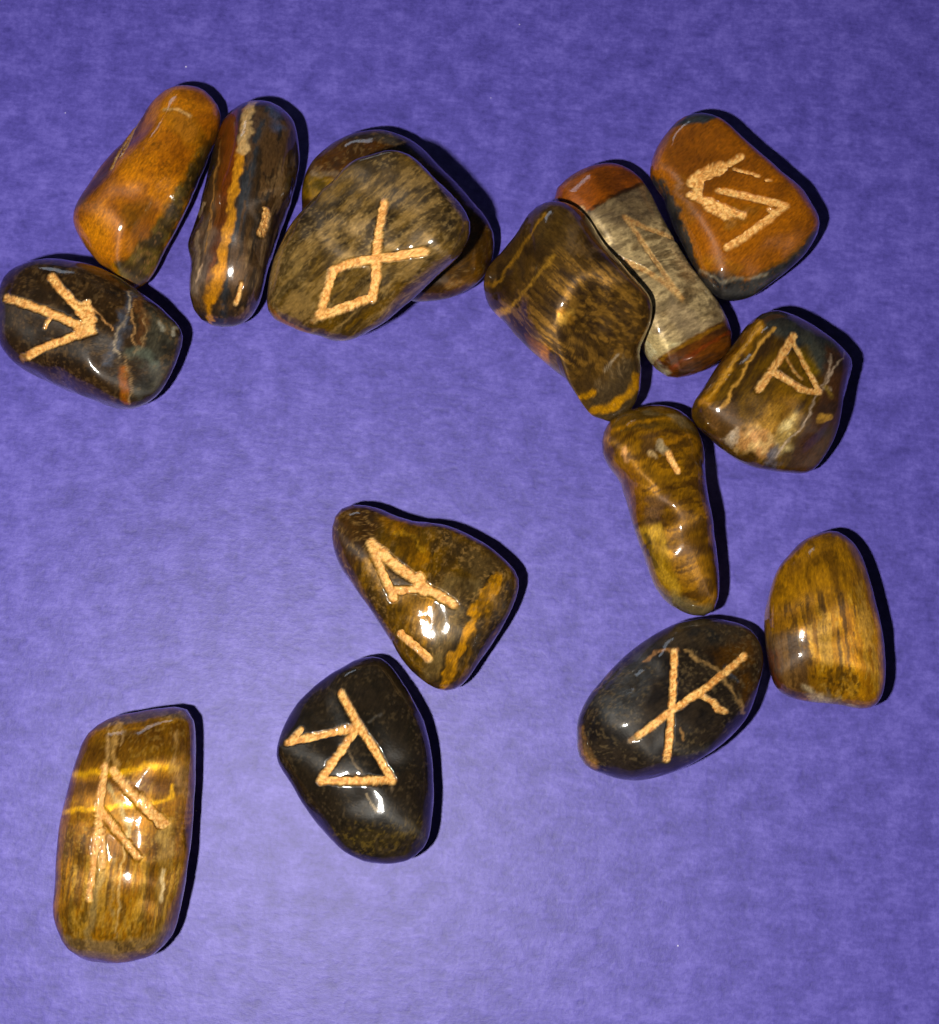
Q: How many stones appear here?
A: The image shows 15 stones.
